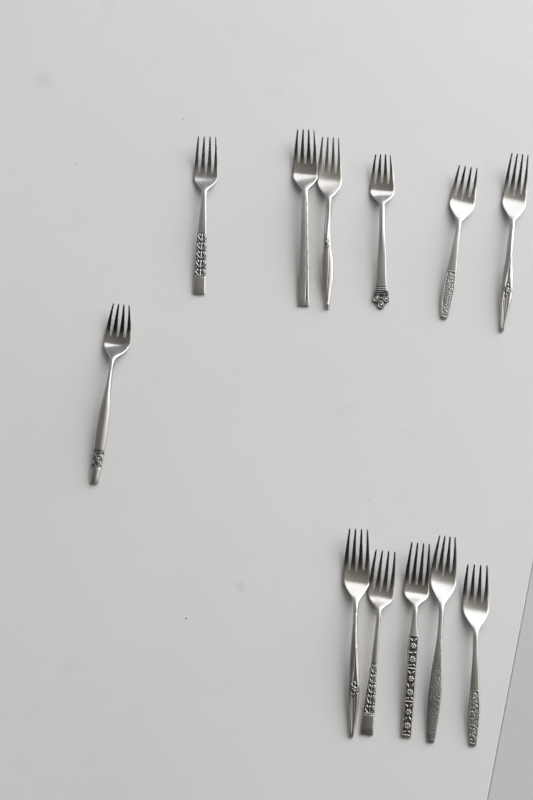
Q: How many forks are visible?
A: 12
